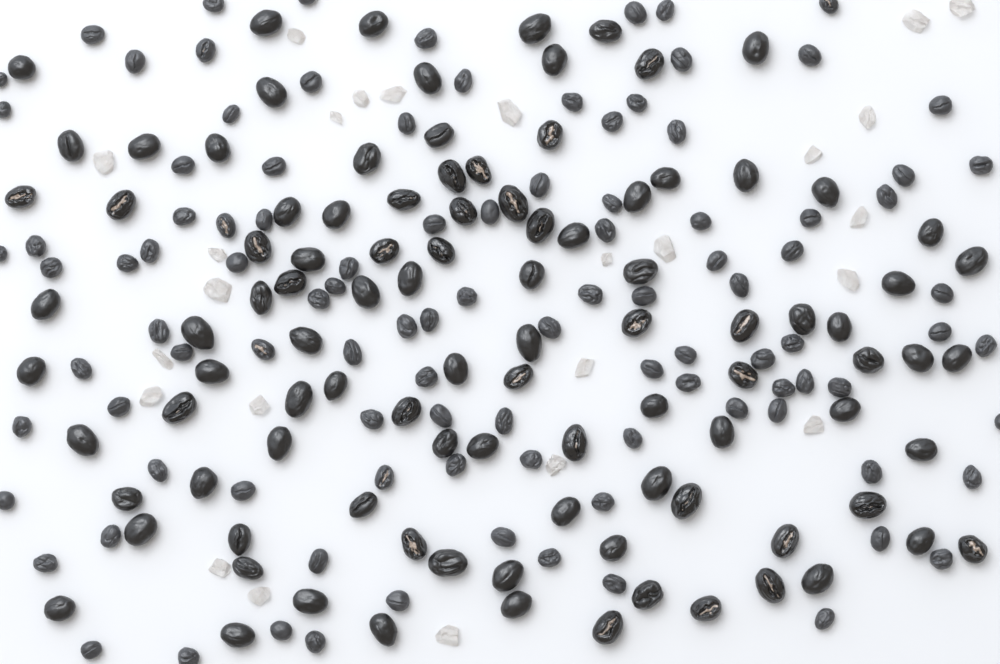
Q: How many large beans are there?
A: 100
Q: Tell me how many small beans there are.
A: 104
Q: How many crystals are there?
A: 25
